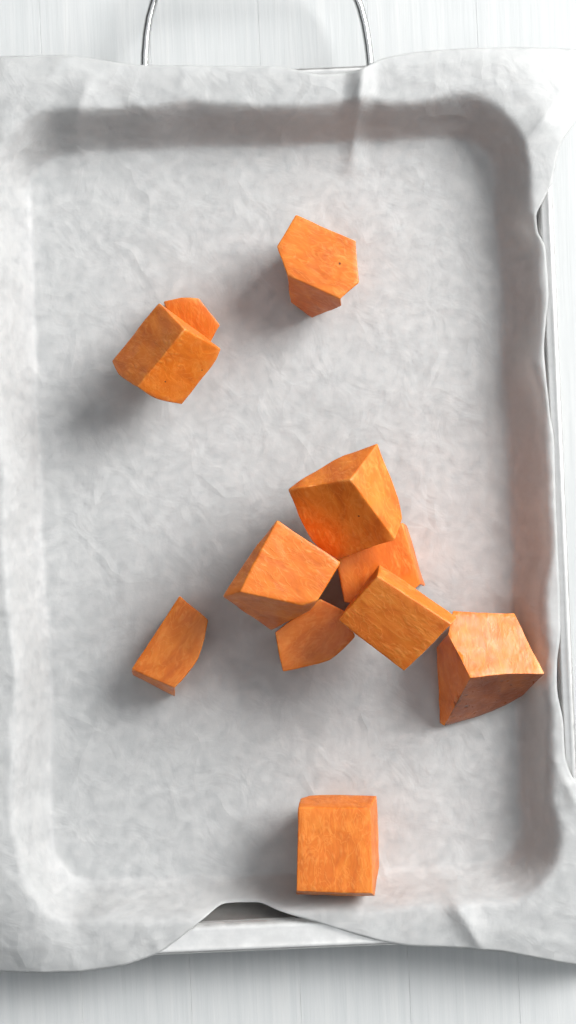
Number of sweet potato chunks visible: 11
